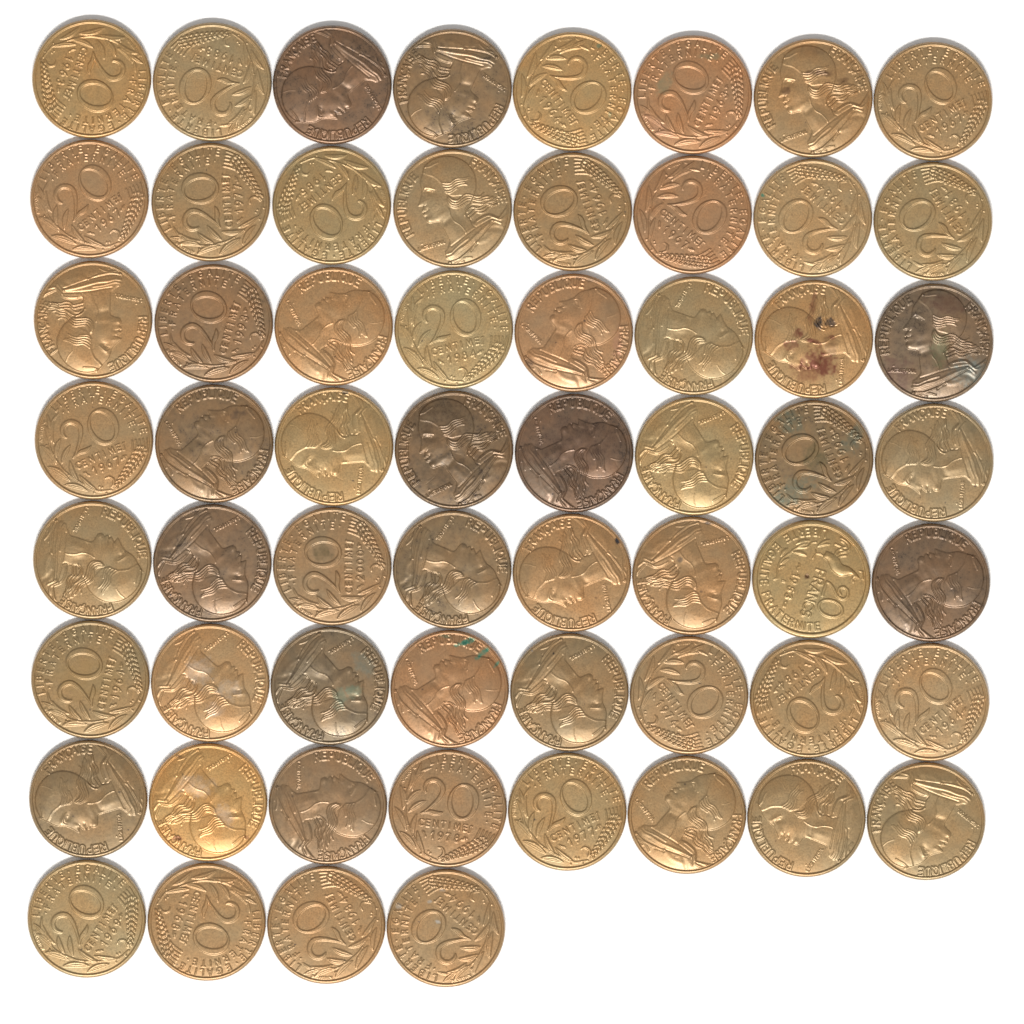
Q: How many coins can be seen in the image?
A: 60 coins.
